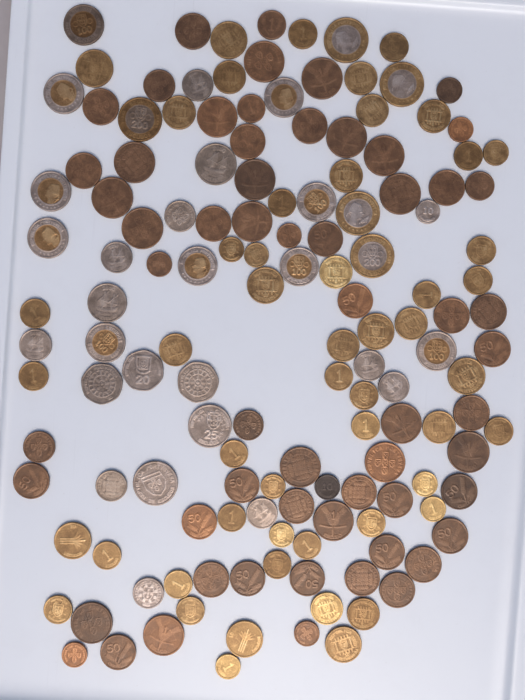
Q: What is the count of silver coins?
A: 18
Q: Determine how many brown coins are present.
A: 59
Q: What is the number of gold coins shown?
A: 51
